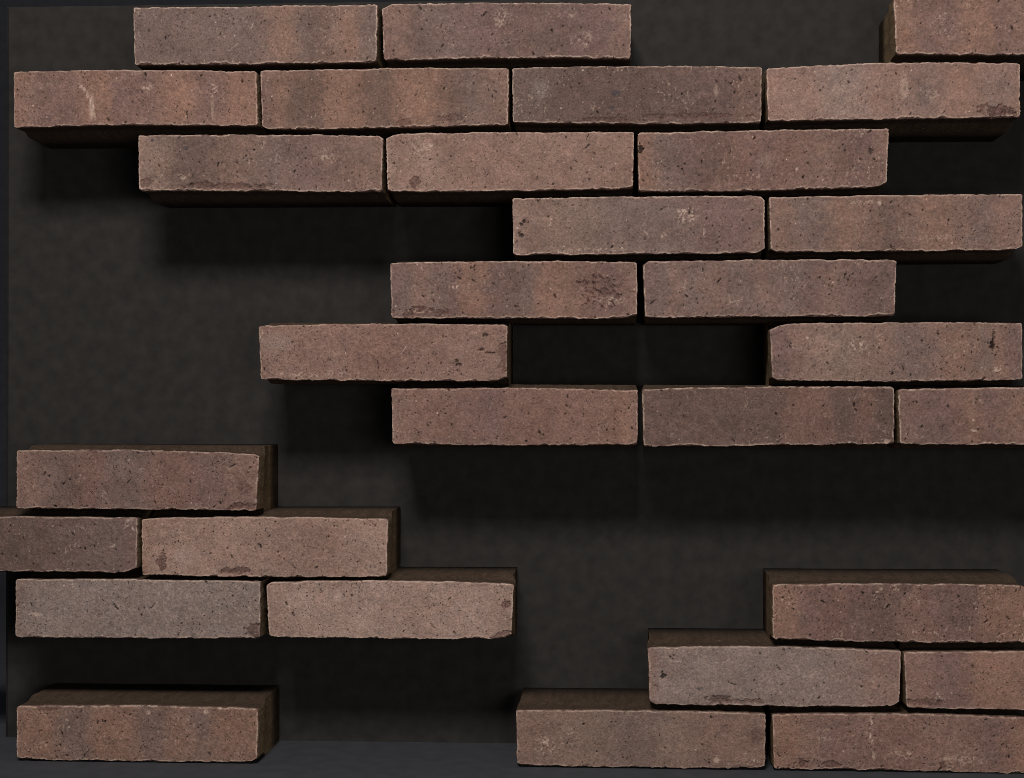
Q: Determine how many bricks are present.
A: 30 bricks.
